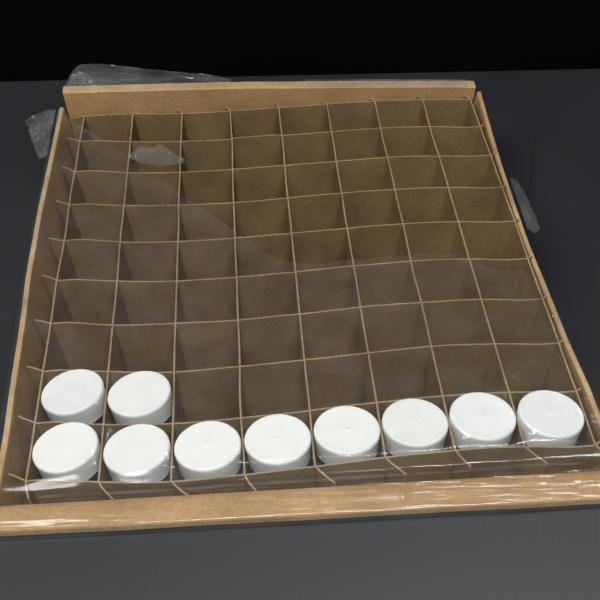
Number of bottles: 10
